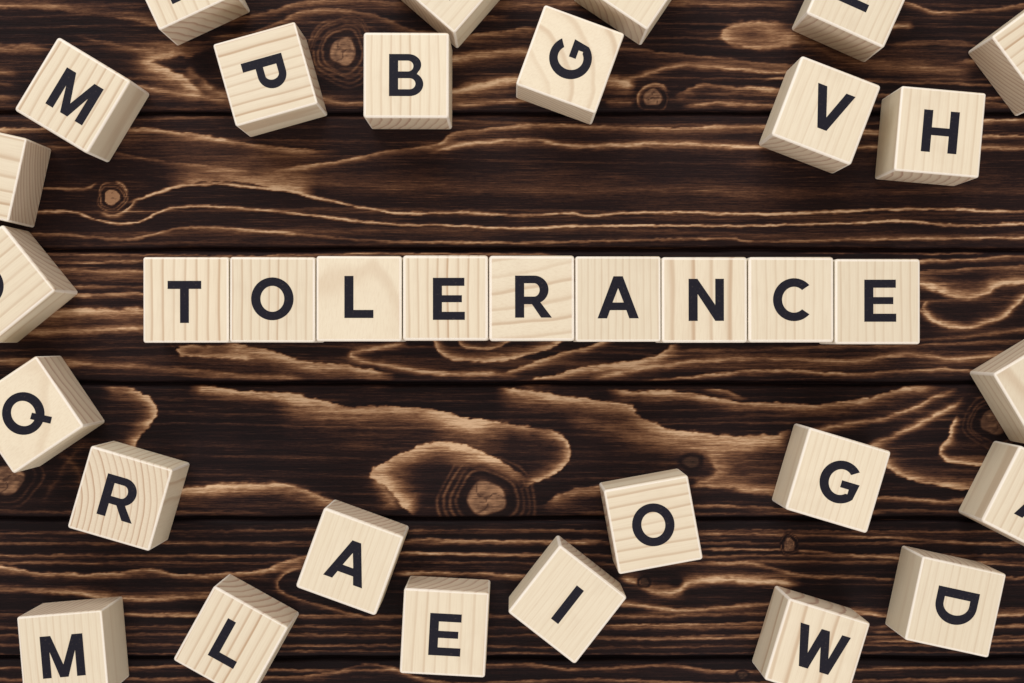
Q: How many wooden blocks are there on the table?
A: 35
